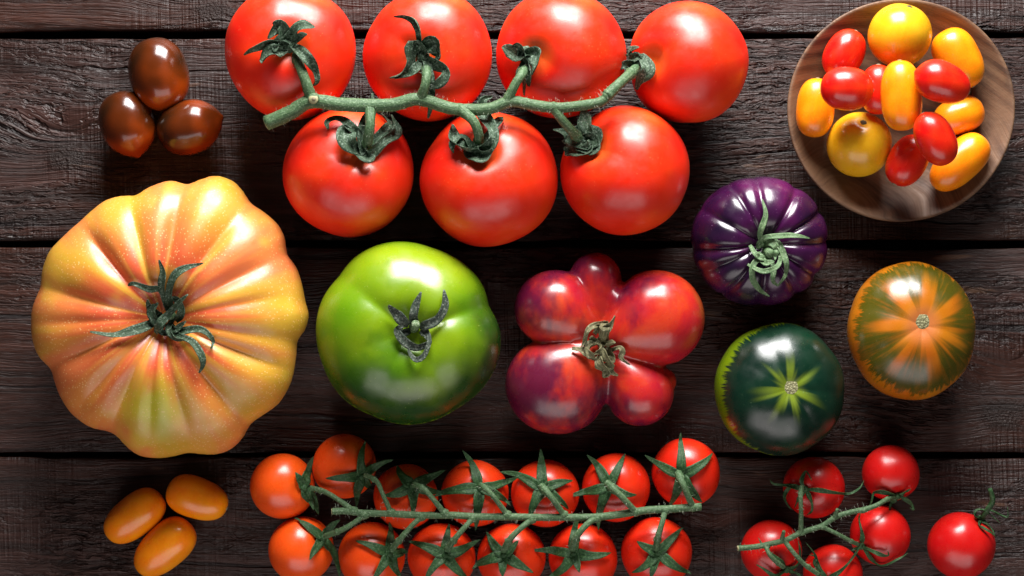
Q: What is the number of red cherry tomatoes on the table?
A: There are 19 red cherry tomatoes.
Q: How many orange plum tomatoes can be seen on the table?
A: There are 8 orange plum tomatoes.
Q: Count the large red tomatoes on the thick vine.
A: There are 7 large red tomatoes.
